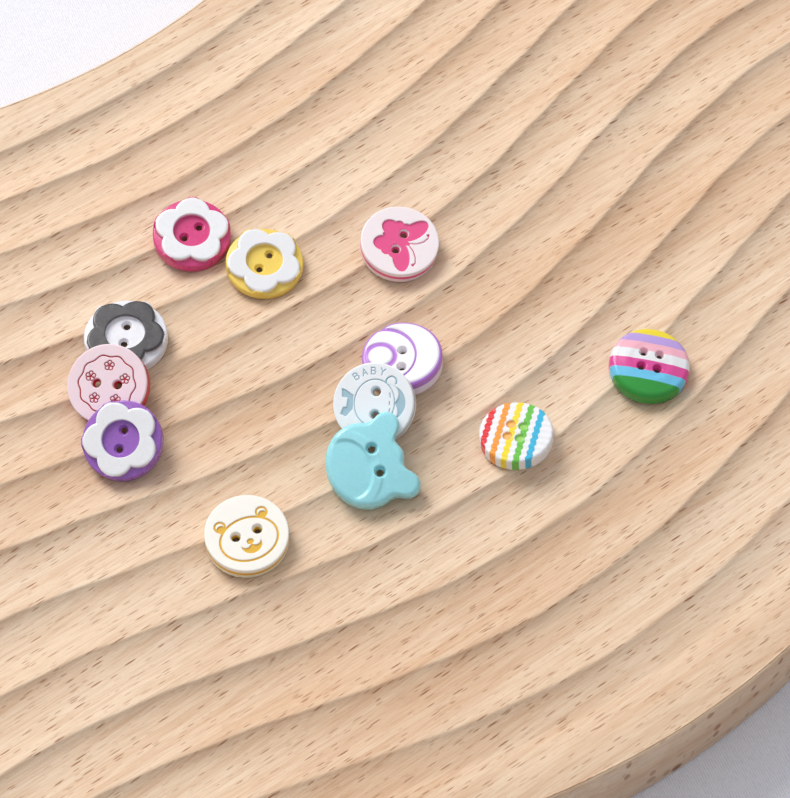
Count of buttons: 12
